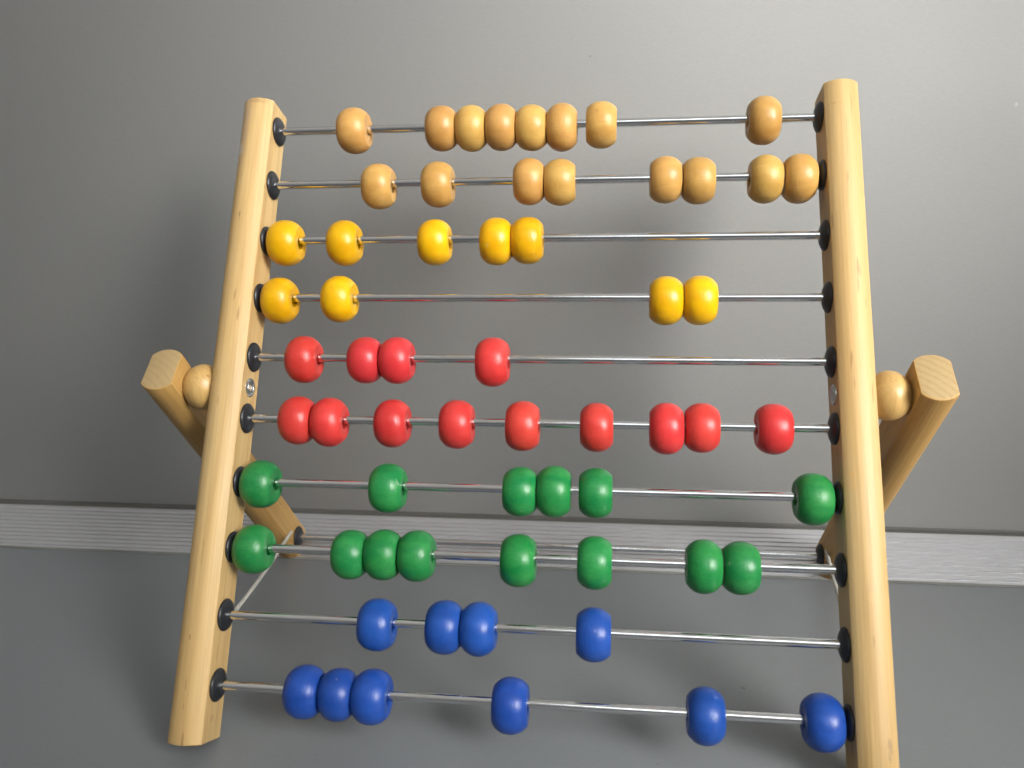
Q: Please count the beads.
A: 62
